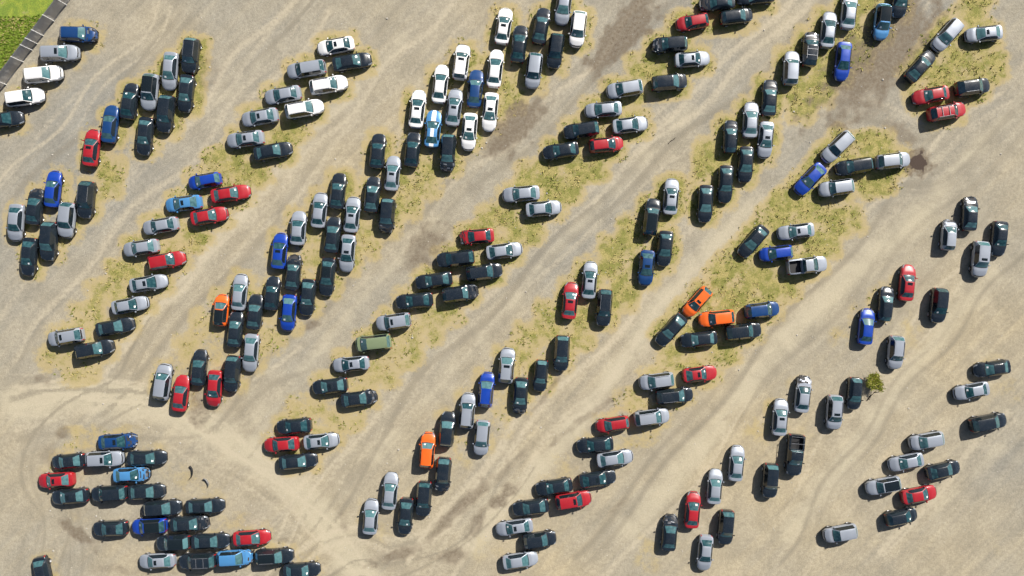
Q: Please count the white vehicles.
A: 13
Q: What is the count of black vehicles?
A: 106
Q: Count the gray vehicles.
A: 75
